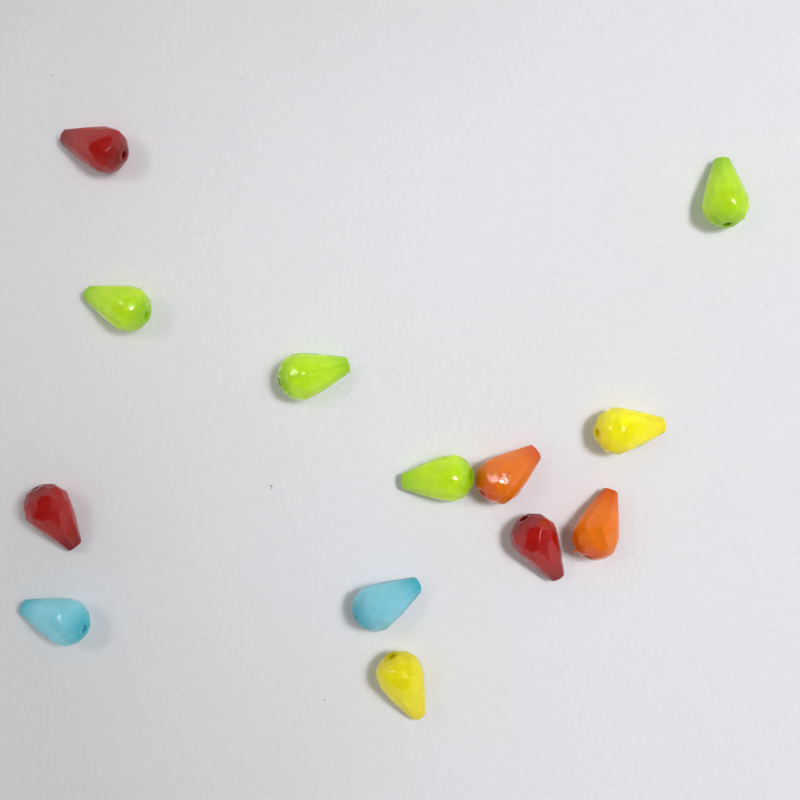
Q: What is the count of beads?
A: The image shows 13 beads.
